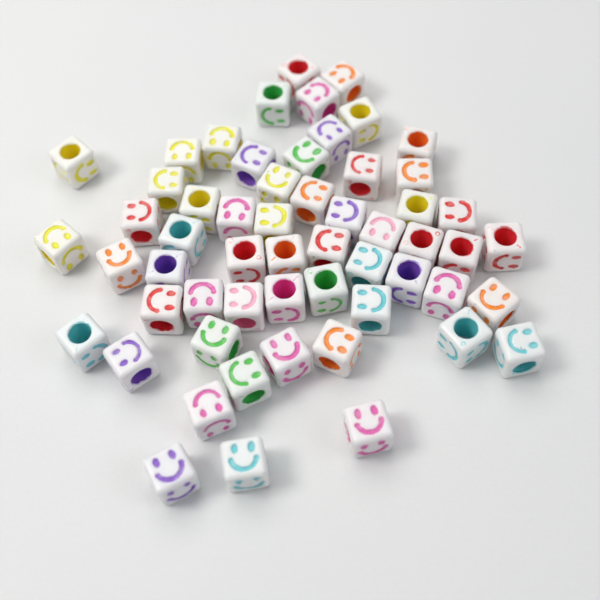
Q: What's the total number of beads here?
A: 57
